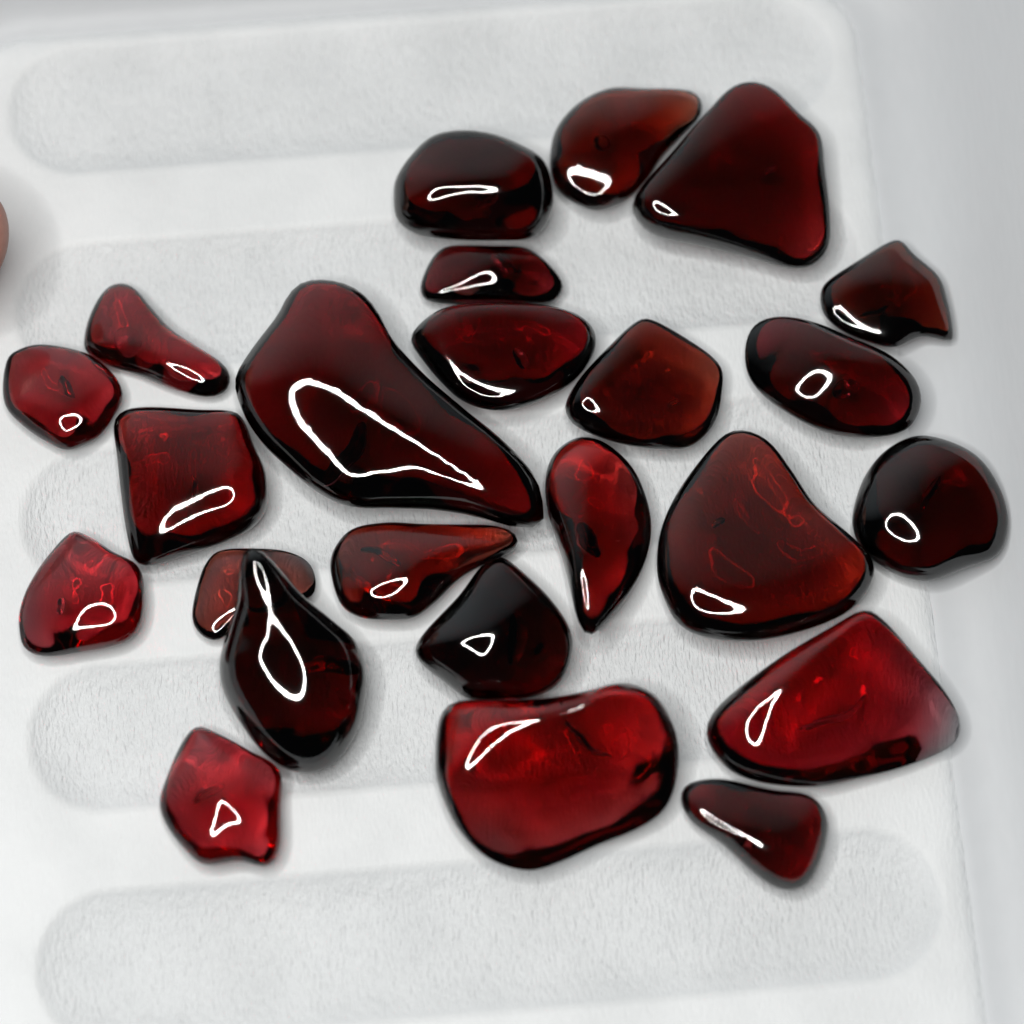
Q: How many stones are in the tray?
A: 24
